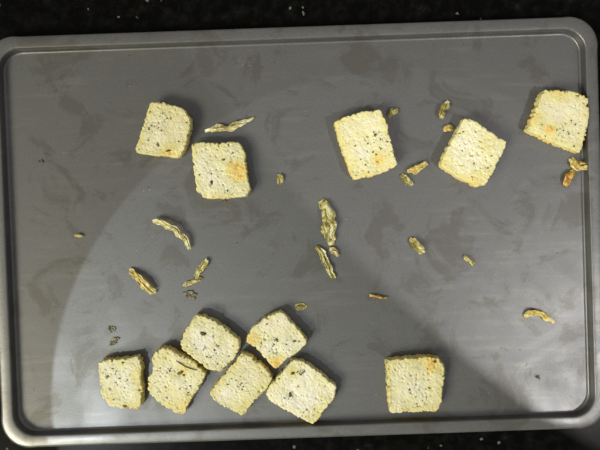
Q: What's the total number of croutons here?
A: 12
